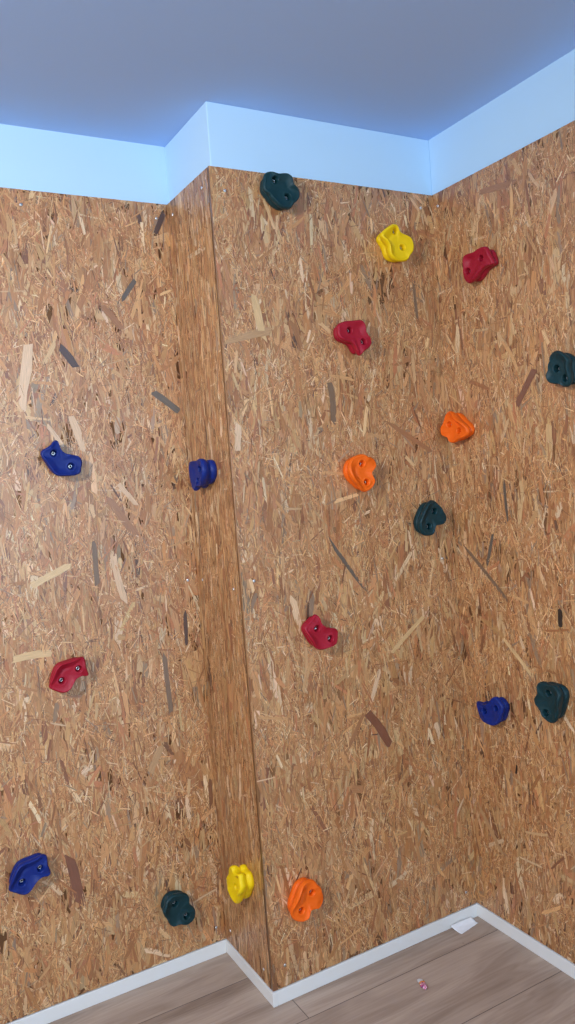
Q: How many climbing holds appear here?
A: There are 18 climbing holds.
